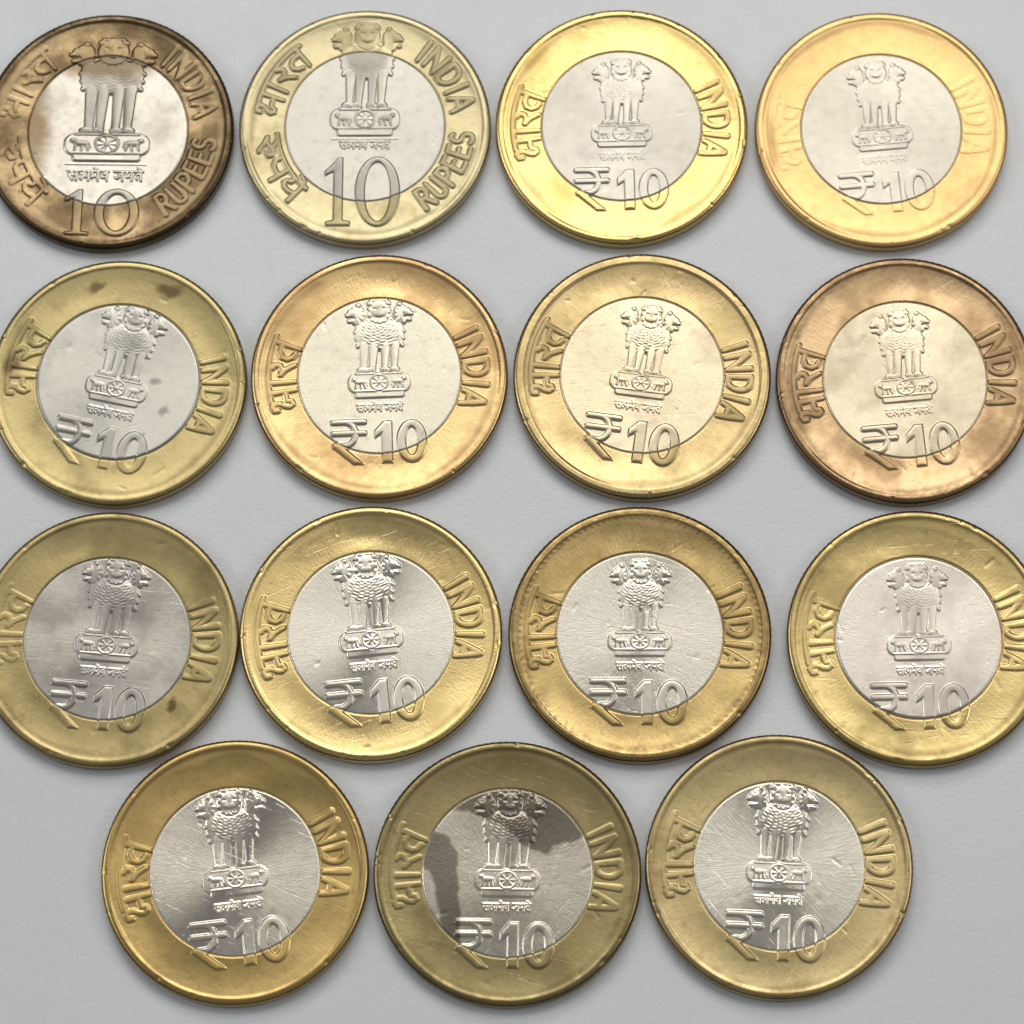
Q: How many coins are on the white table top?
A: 15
